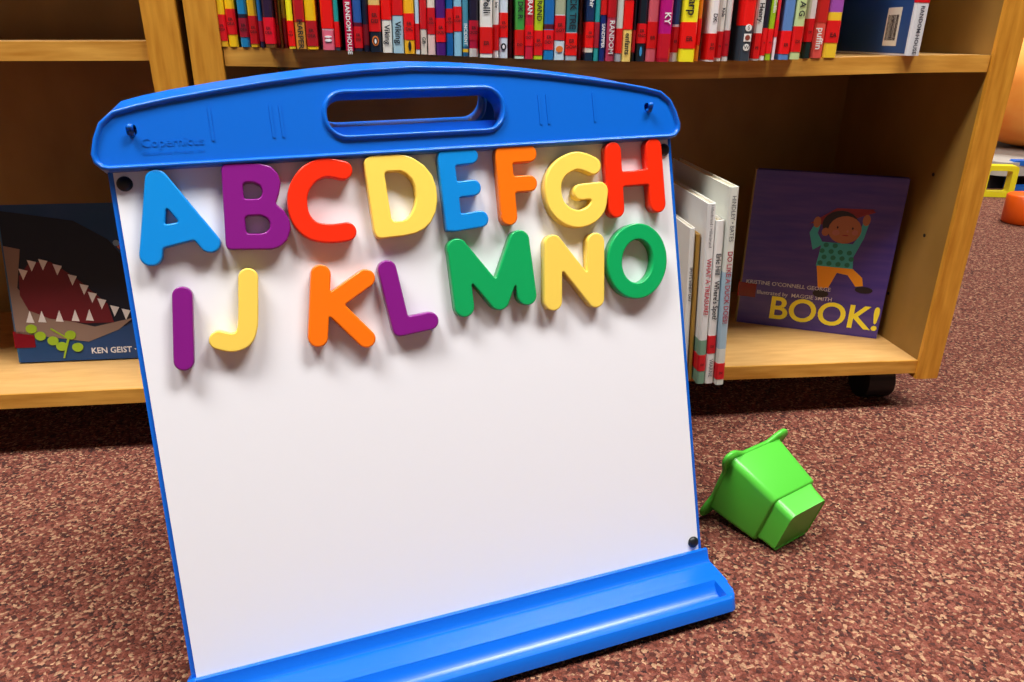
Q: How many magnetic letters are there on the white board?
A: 15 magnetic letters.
